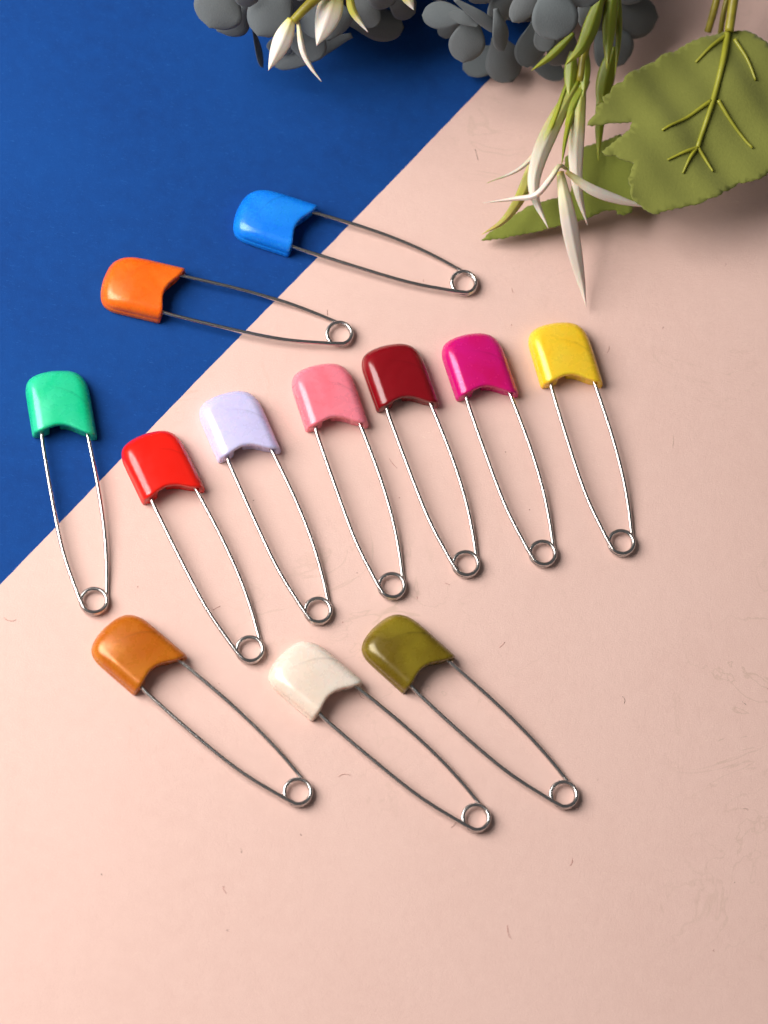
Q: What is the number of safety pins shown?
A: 12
